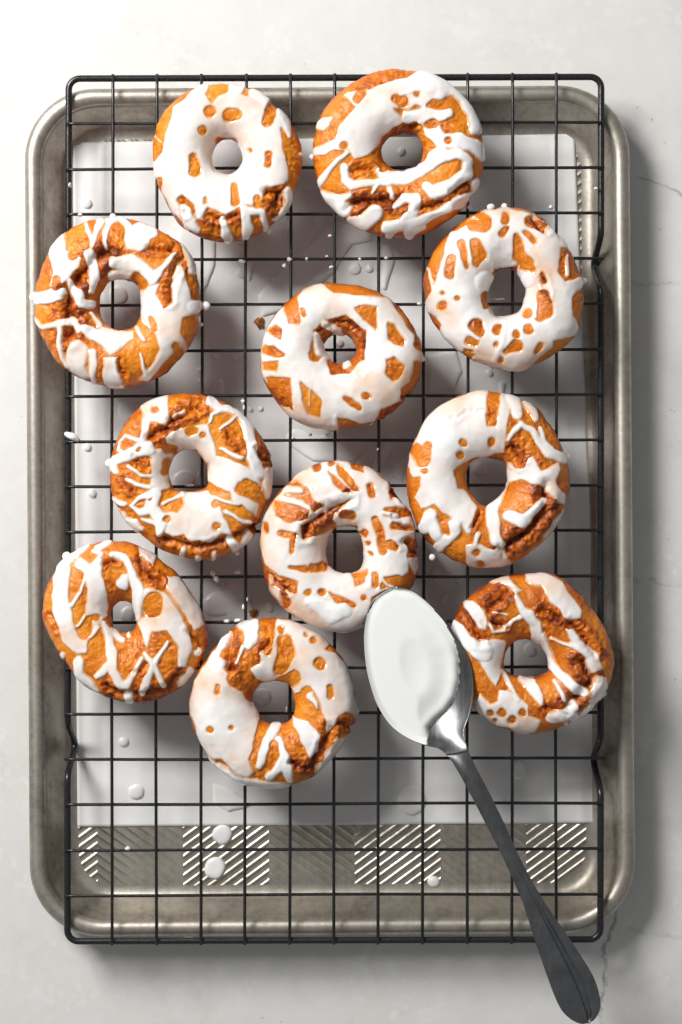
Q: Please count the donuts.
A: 11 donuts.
